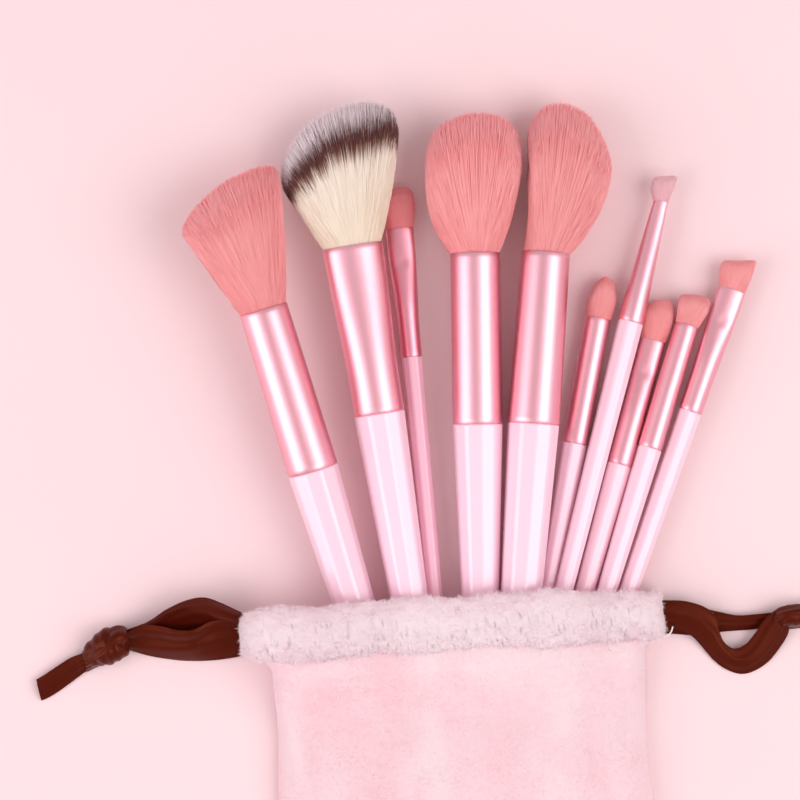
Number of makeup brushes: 10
